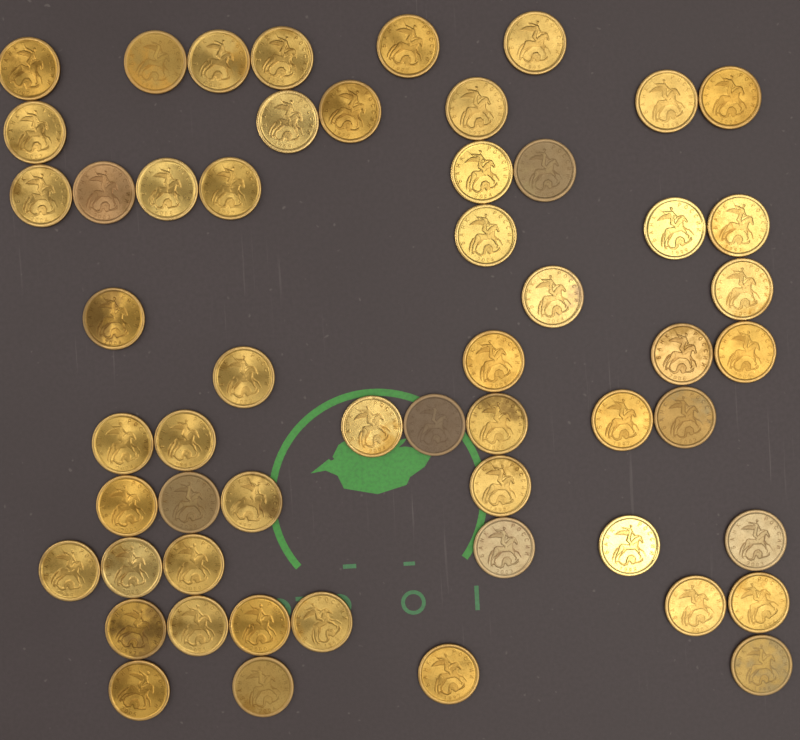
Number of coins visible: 55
